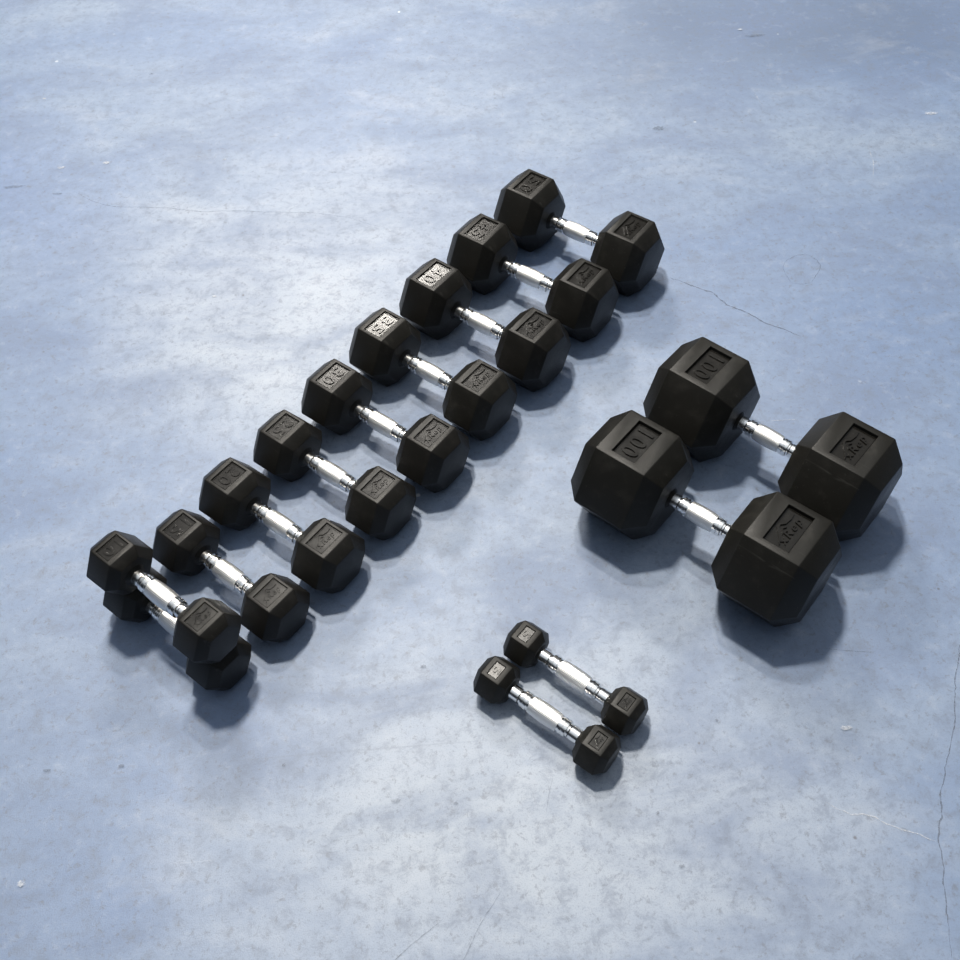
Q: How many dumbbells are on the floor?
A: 14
